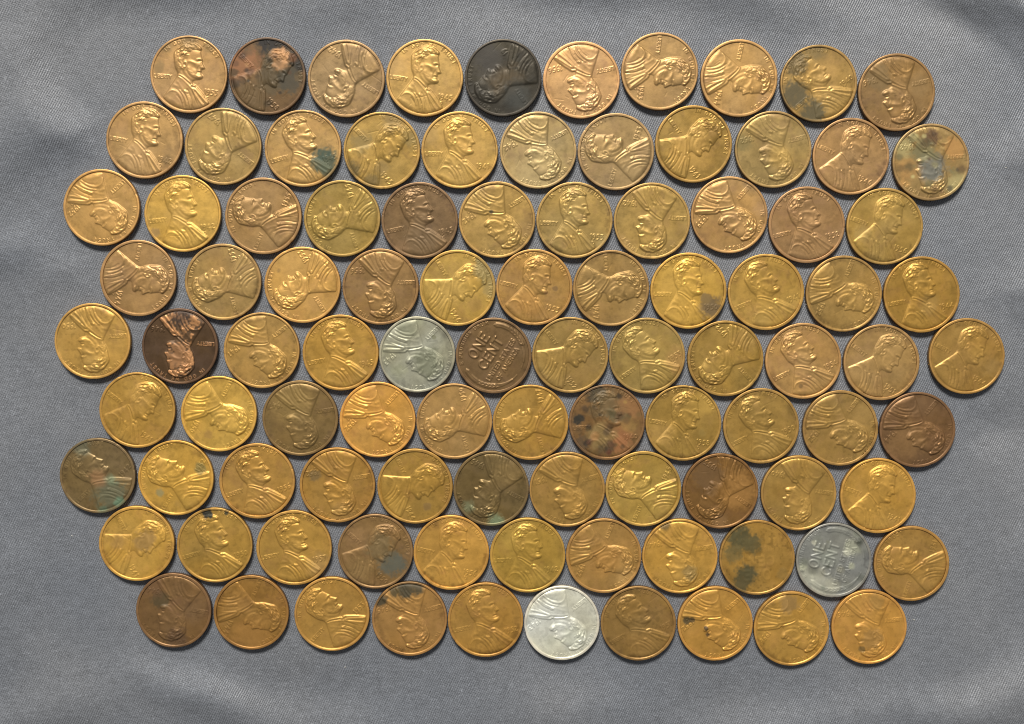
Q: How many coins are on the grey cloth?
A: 98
